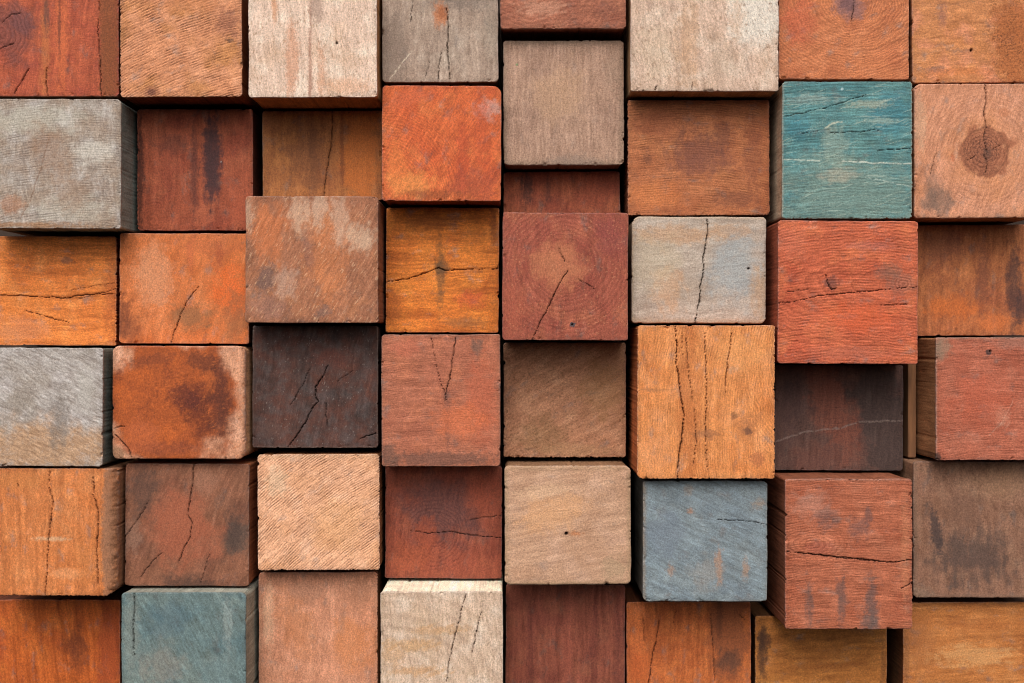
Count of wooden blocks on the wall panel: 49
